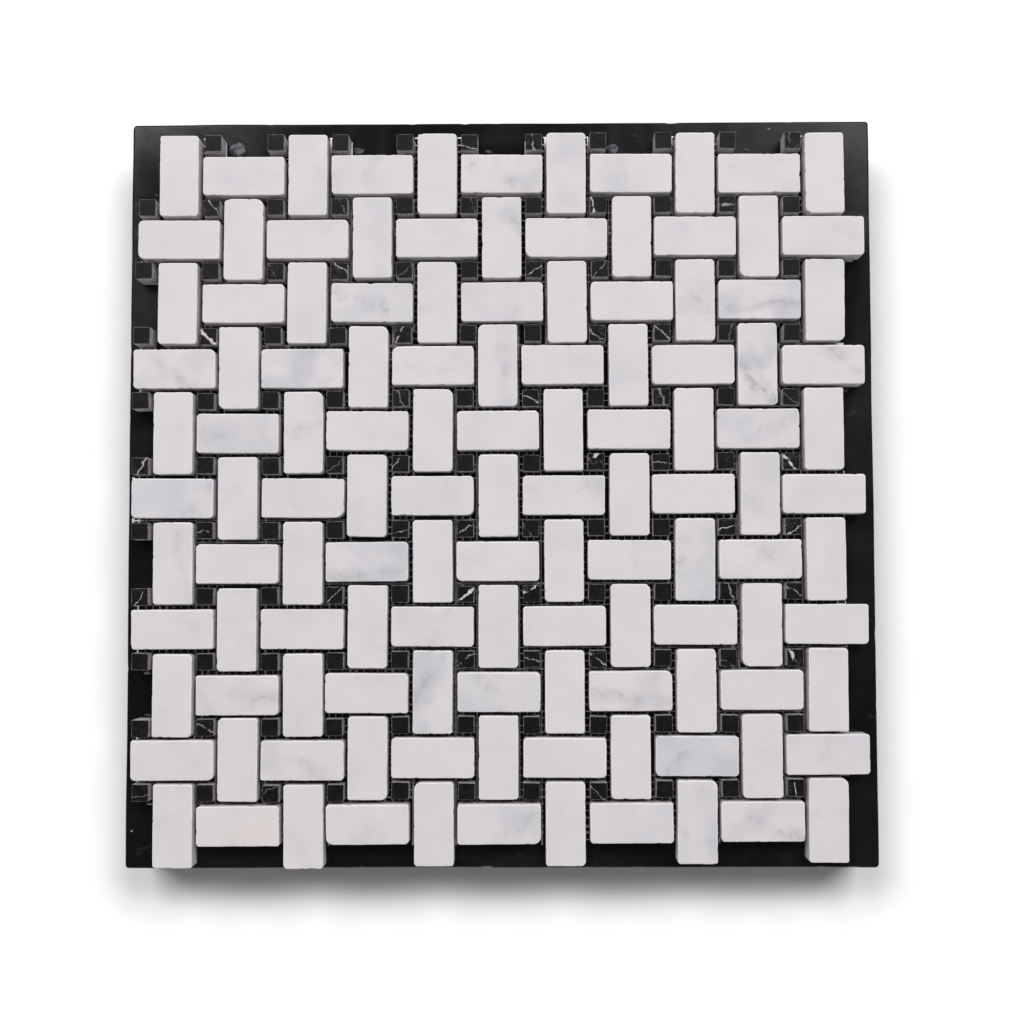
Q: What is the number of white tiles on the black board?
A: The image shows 121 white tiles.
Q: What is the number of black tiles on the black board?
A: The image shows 120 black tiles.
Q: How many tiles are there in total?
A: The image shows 241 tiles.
